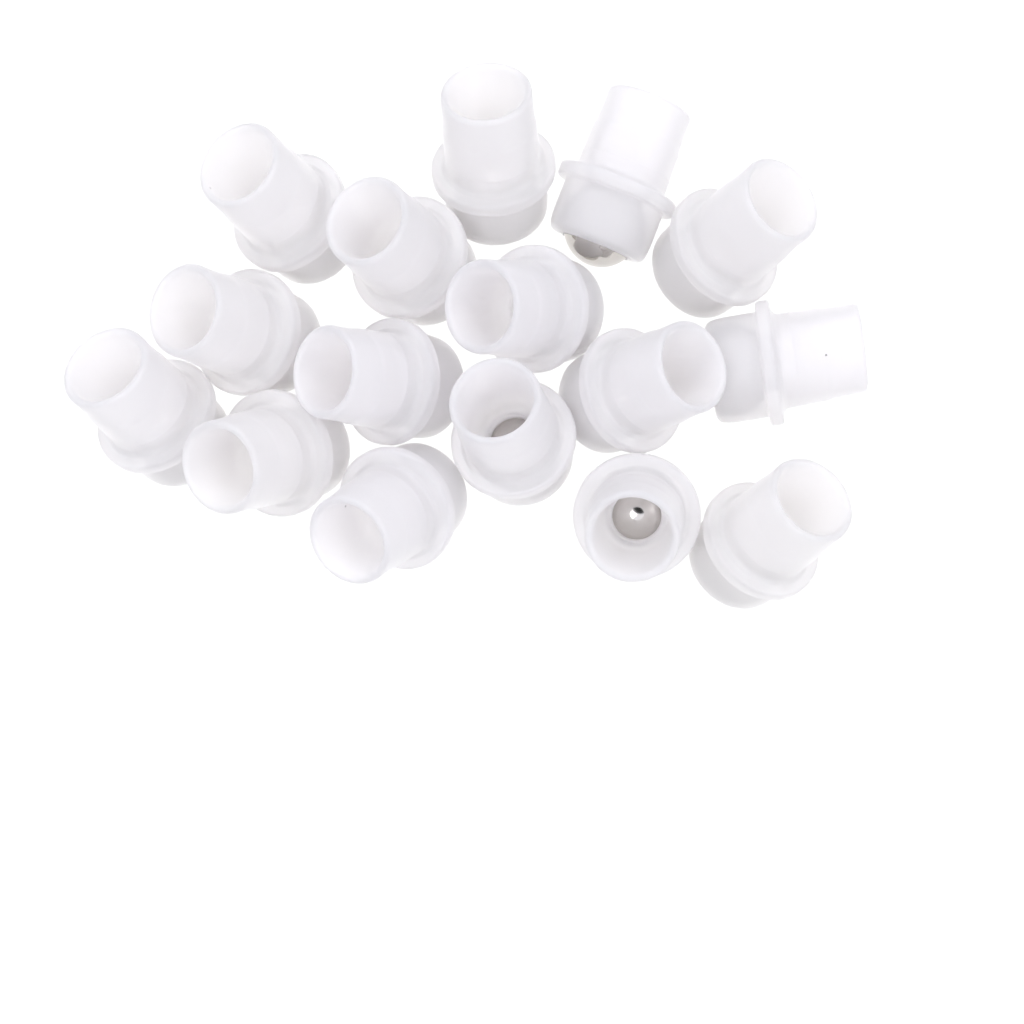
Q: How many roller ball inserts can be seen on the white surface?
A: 16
